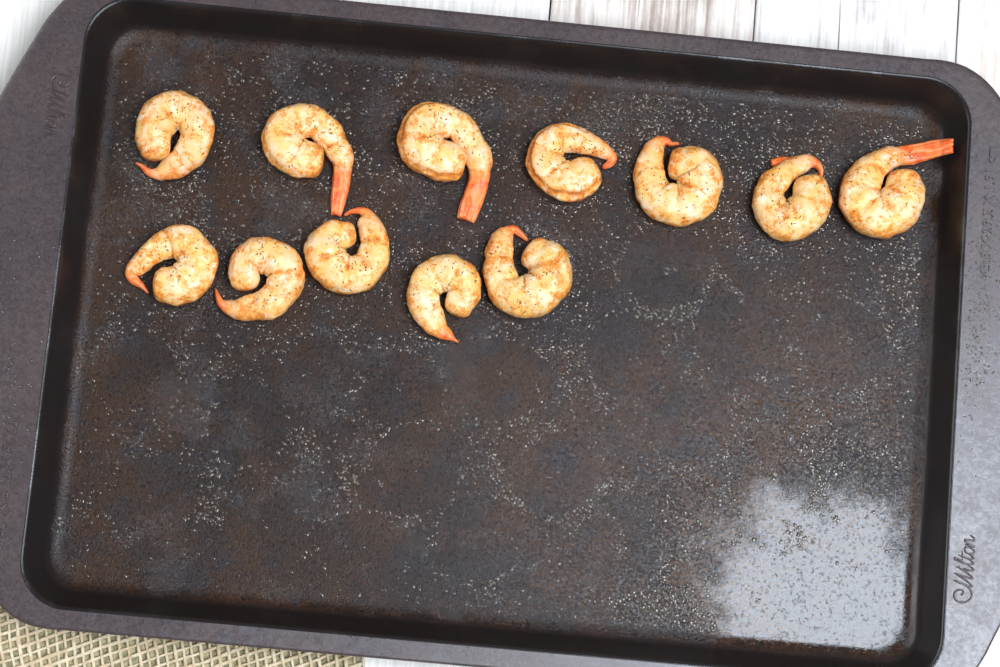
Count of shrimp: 12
